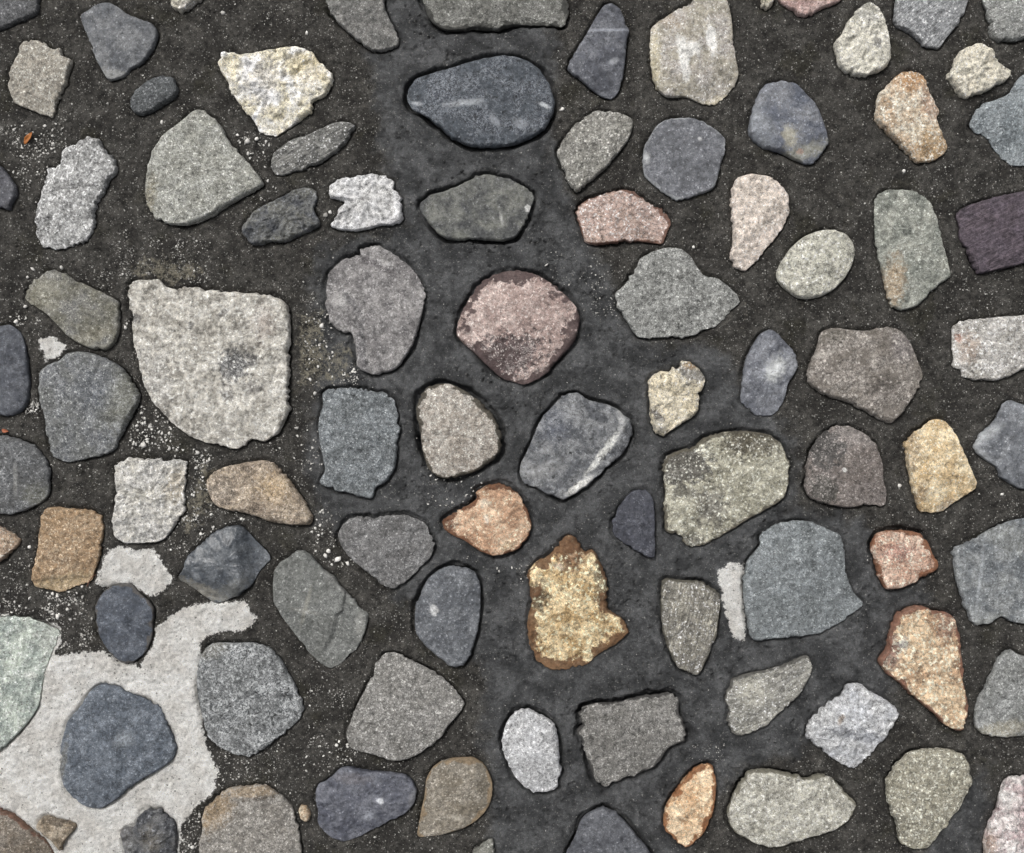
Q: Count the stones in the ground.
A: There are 92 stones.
